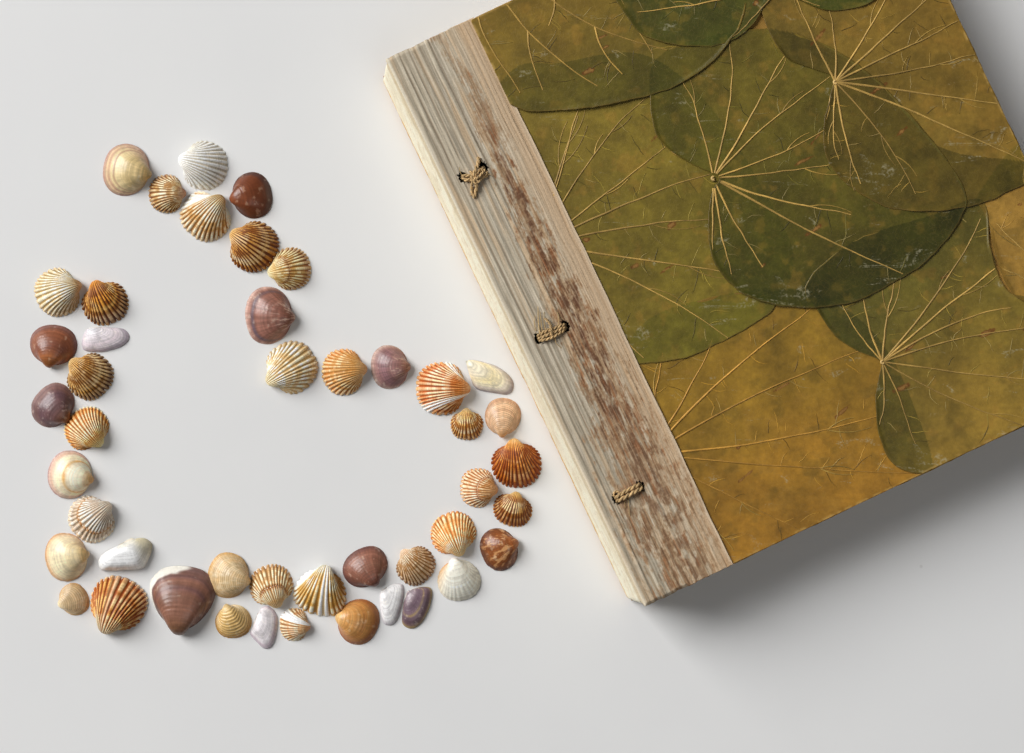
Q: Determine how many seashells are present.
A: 46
